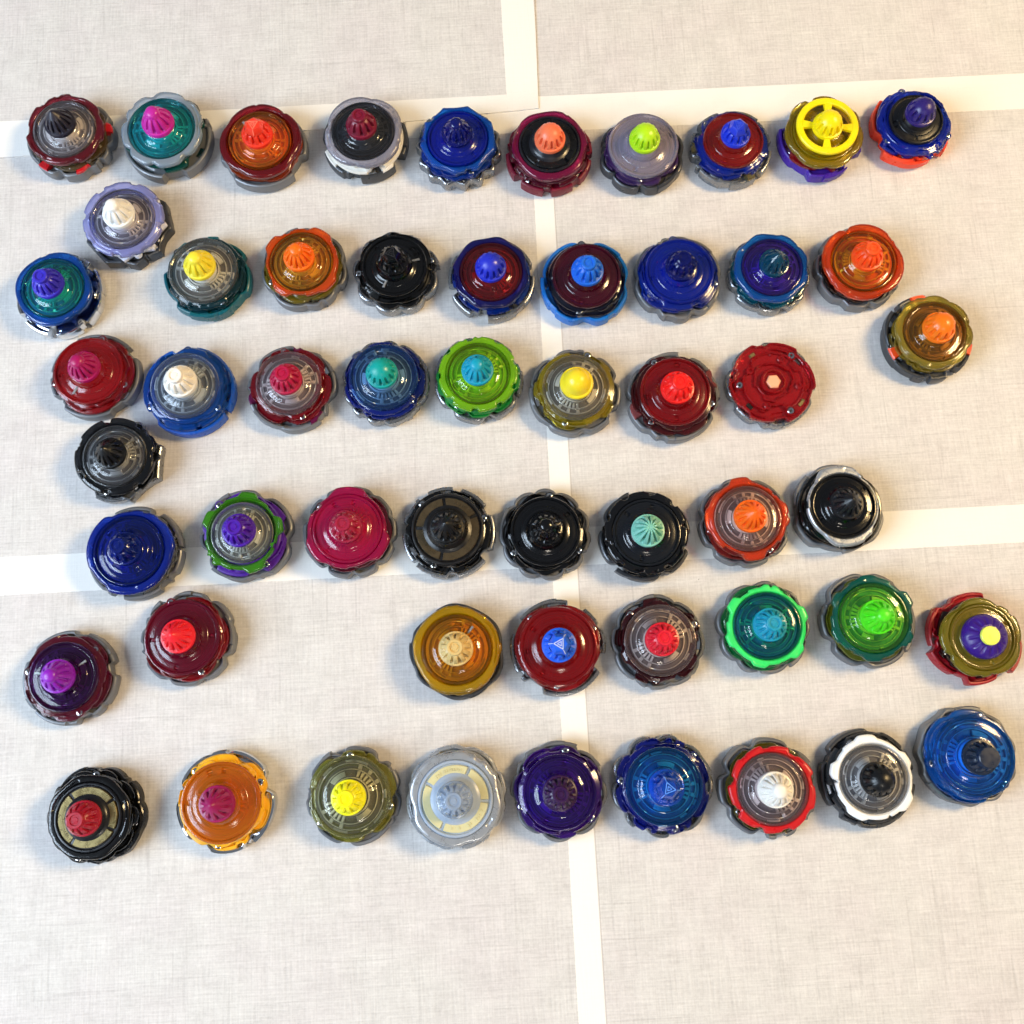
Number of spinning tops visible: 55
